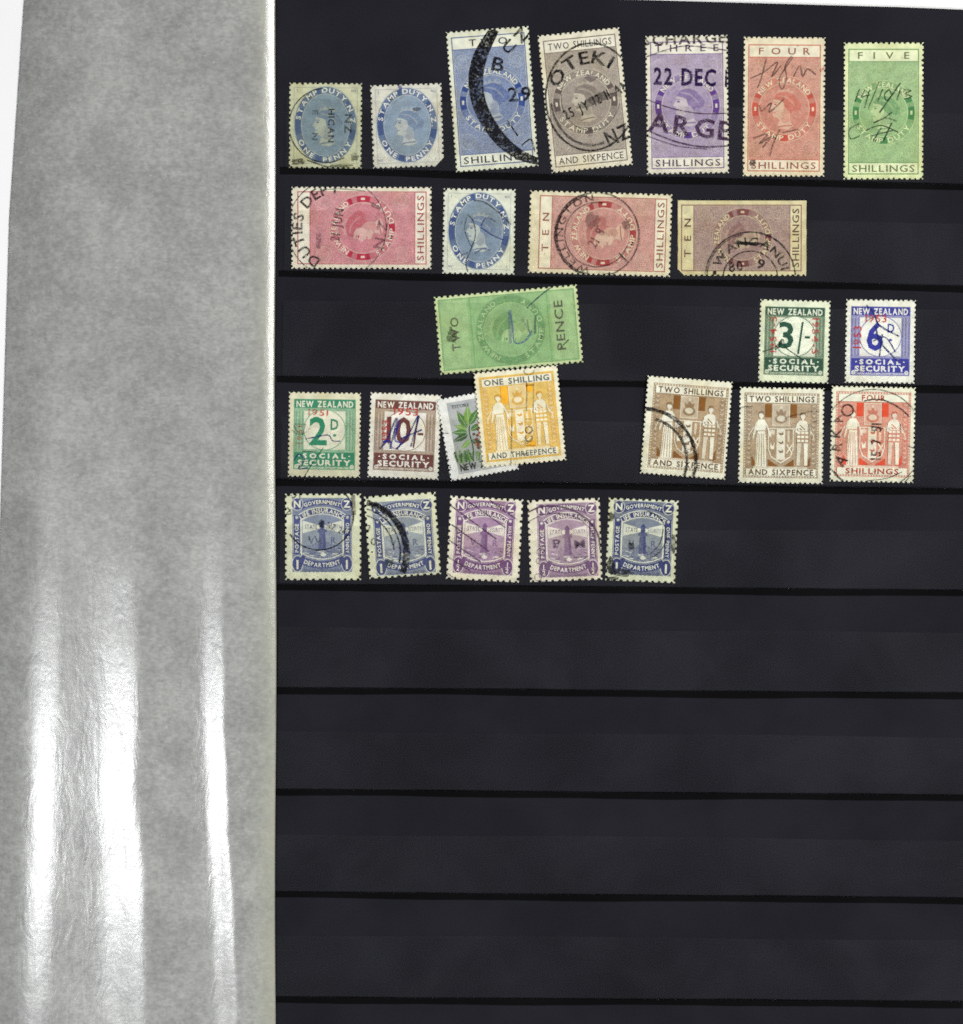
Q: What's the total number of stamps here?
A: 26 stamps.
